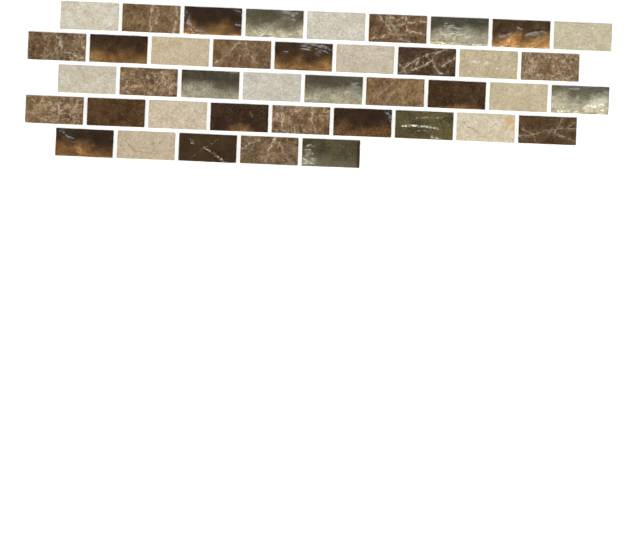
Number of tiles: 41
